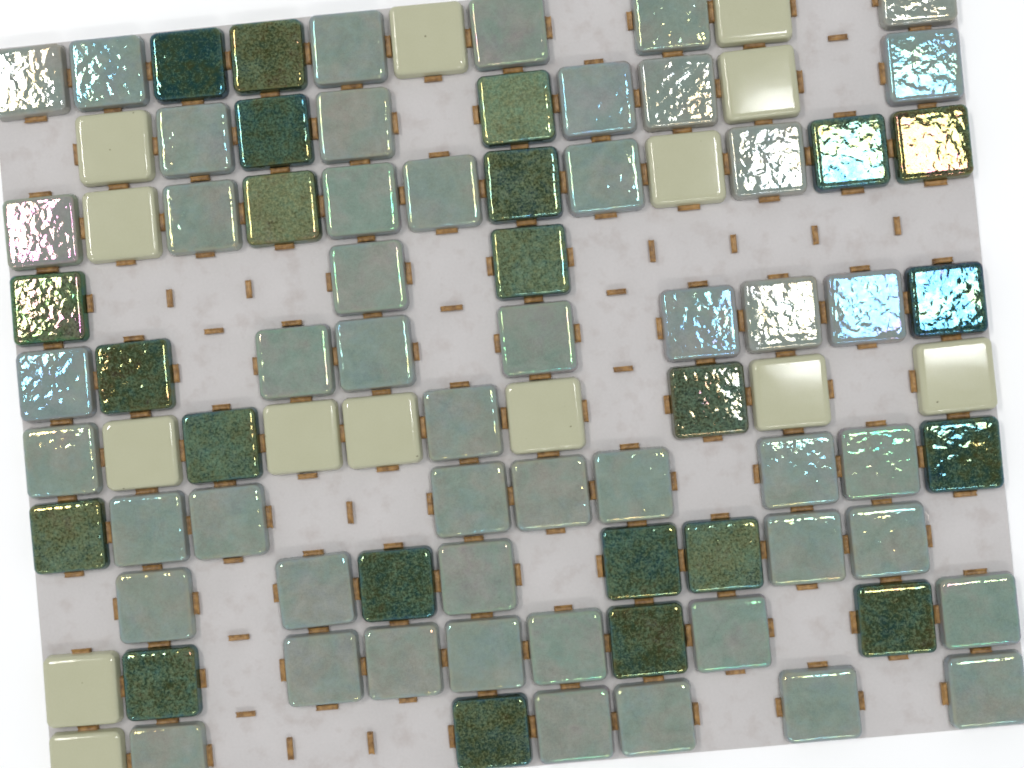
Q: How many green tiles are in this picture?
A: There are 23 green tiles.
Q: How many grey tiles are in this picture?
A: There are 50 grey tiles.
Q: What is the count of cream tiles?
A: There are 14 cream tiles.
